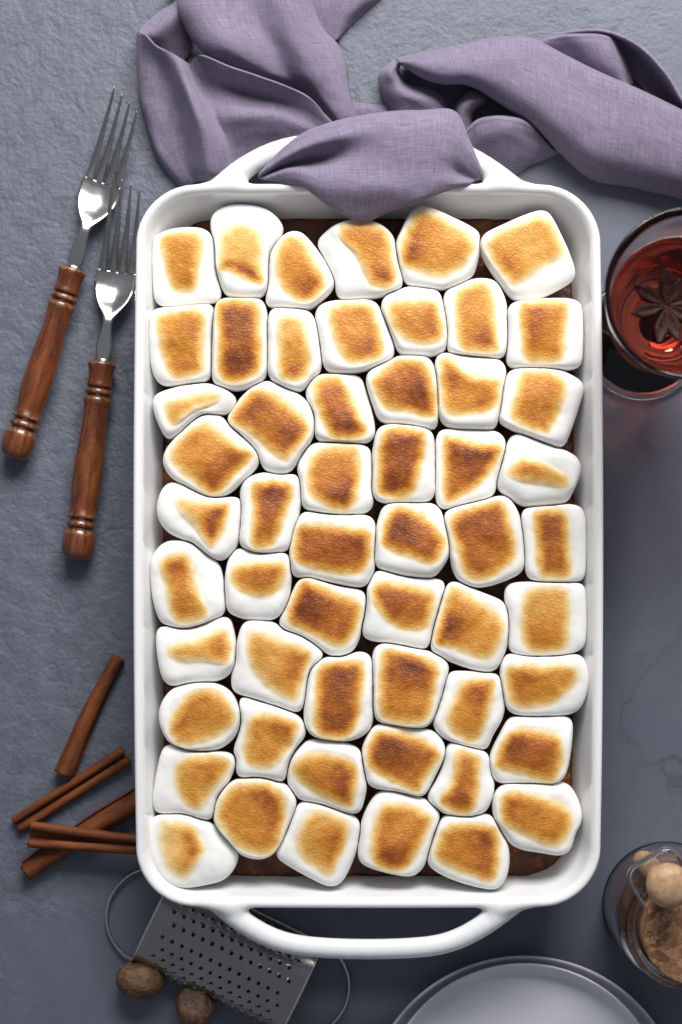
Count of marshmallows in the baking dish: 55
